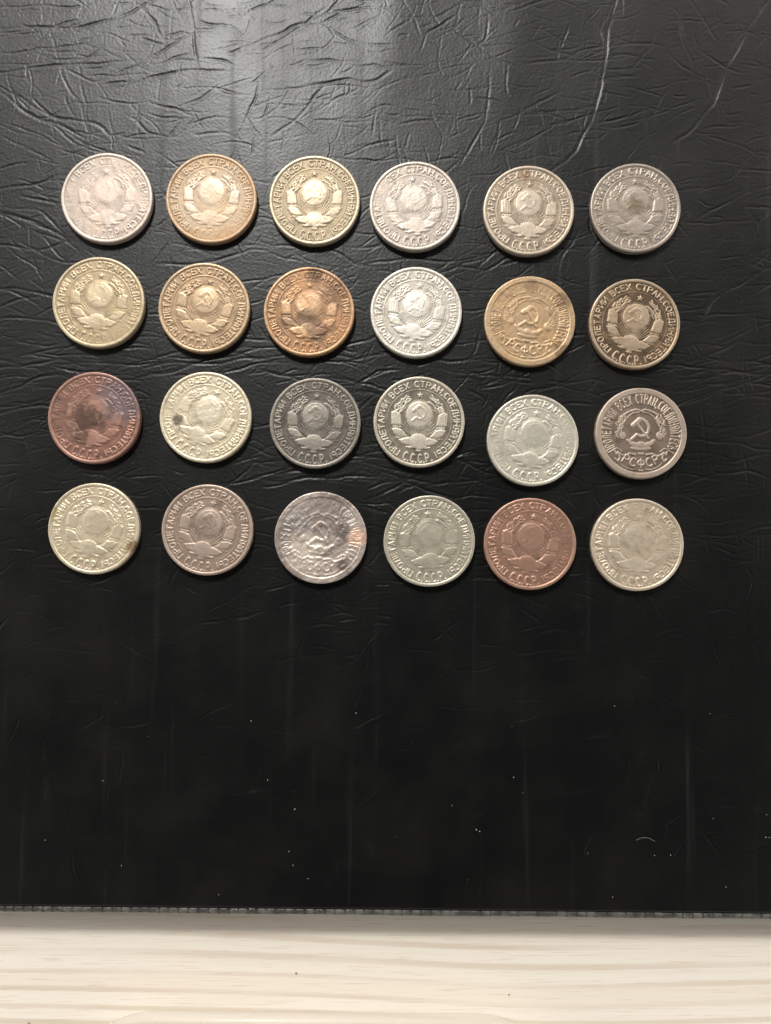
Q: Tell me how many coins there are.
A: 24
